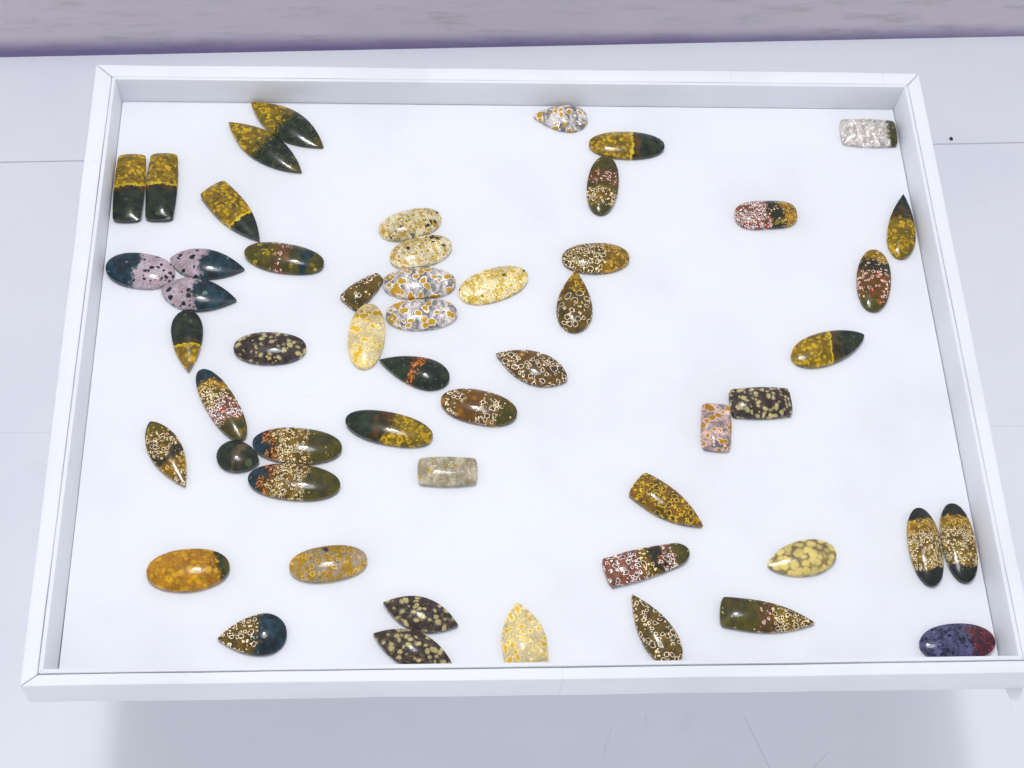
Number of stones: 54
